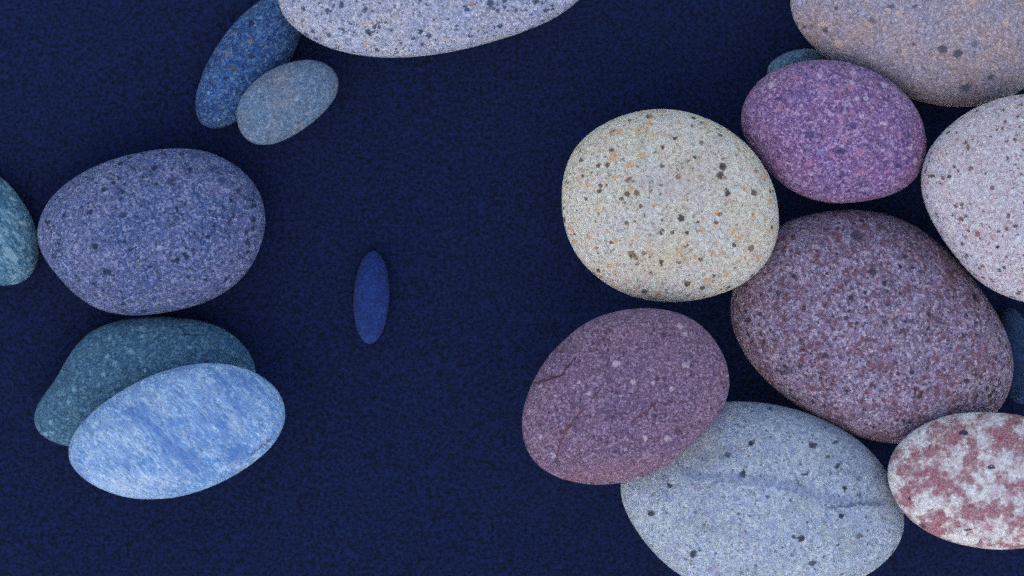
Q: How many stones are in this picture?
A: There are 18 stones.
